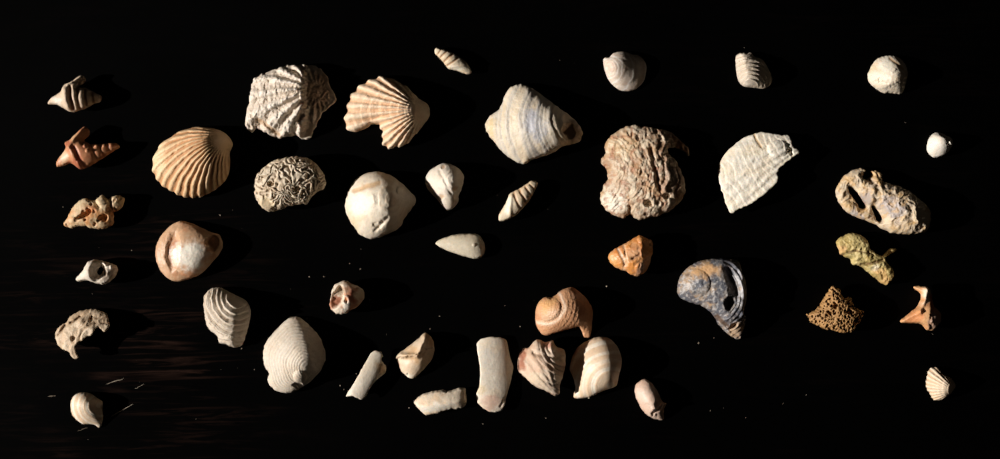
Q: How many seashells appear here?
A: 40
